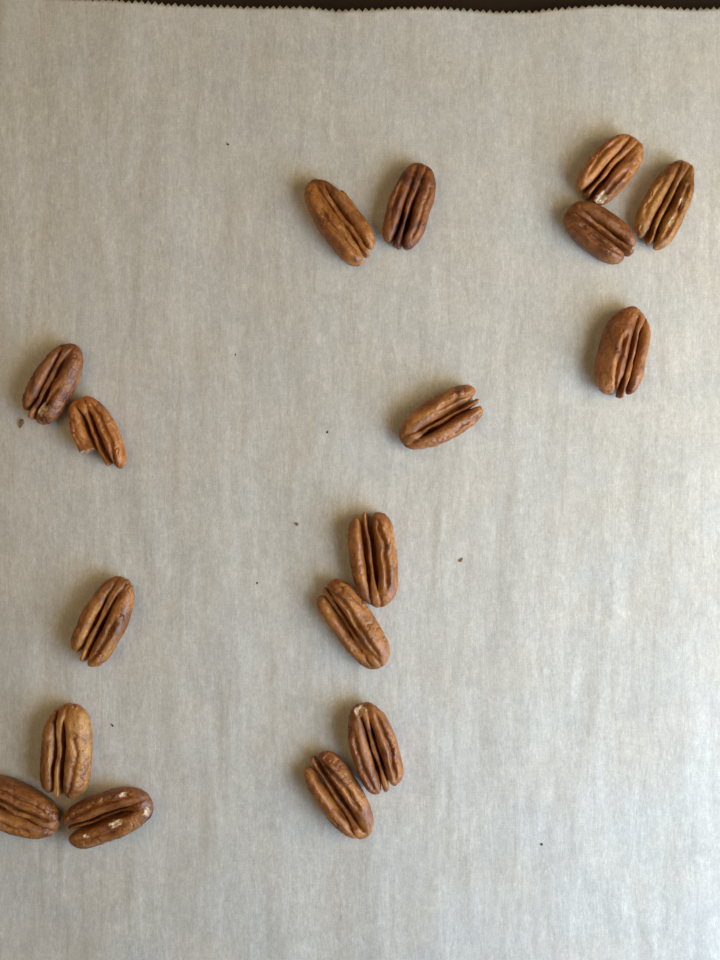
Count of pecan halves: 17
